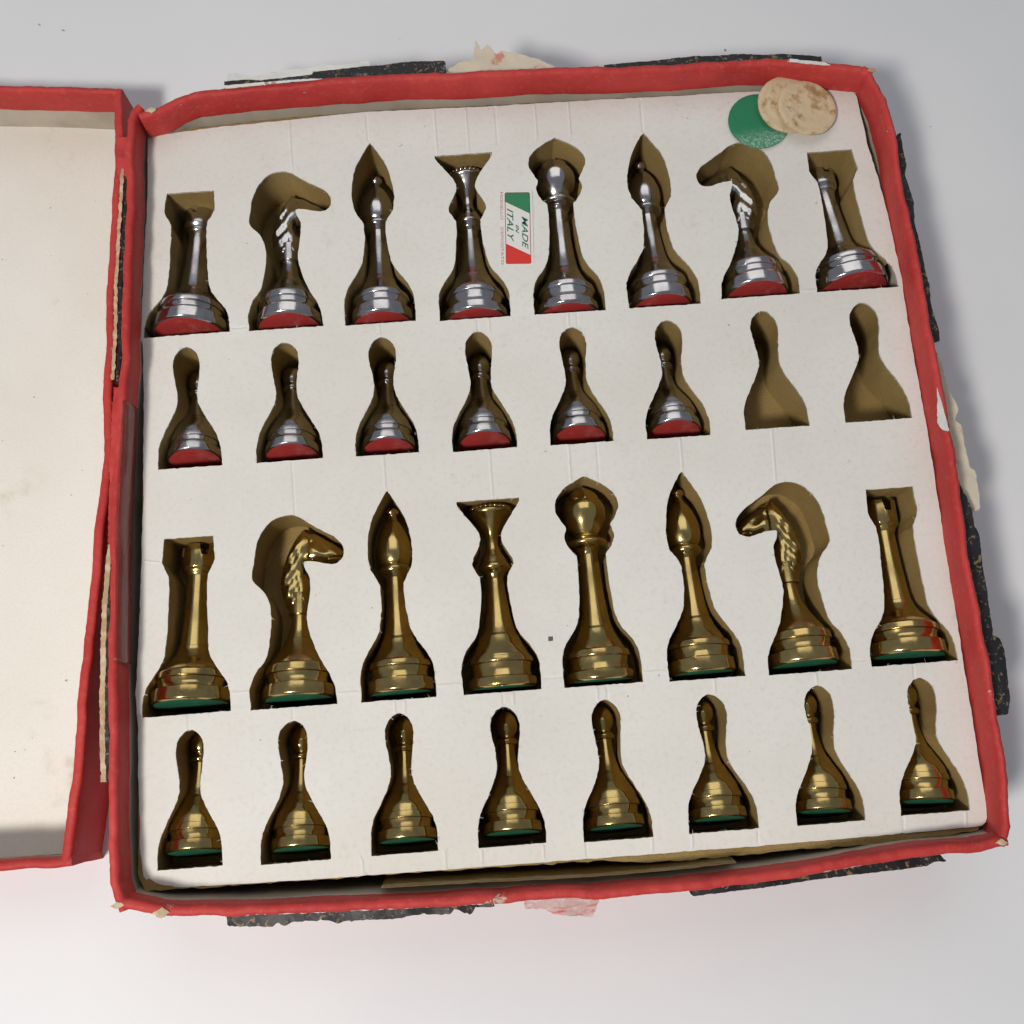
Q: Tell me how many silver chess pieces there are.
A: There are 14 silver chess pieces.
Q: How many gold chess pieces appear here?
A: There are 16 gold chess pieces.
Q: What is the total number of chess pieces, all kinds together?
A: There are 30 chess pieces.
